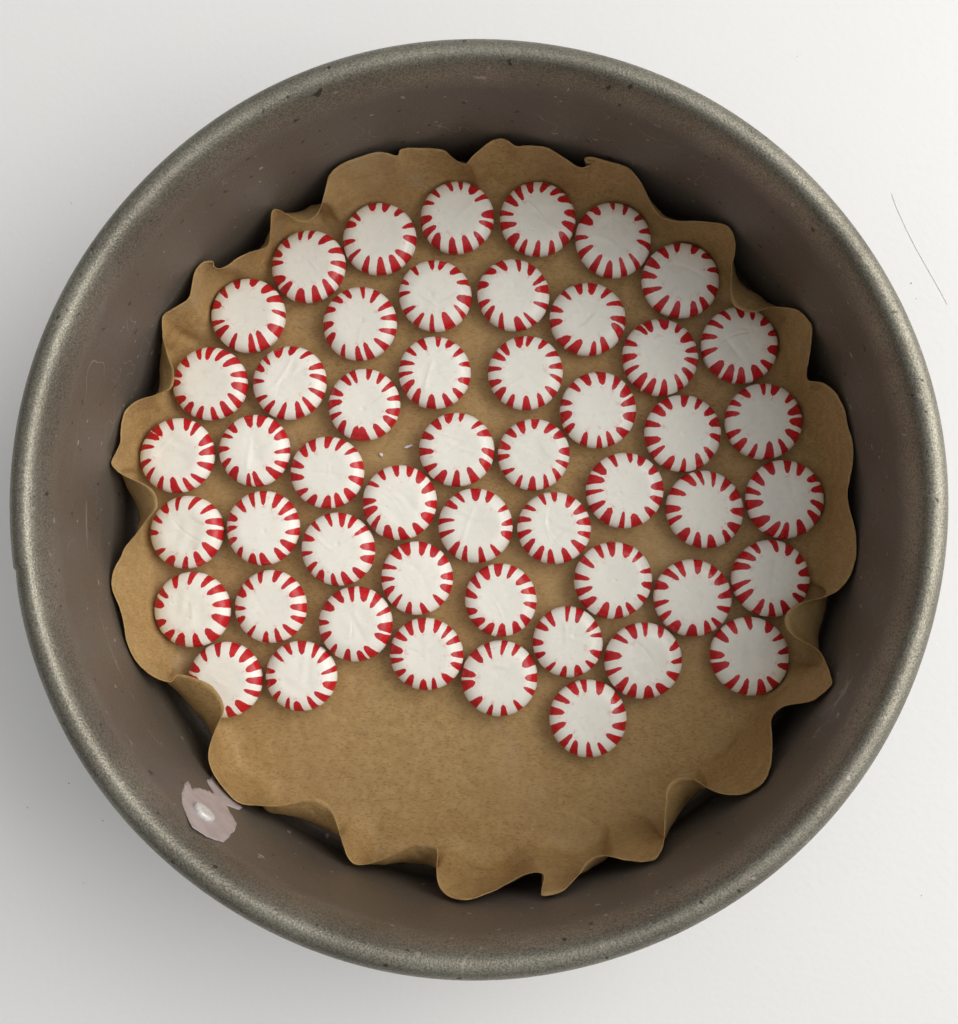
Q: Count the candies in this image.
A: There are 51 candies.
